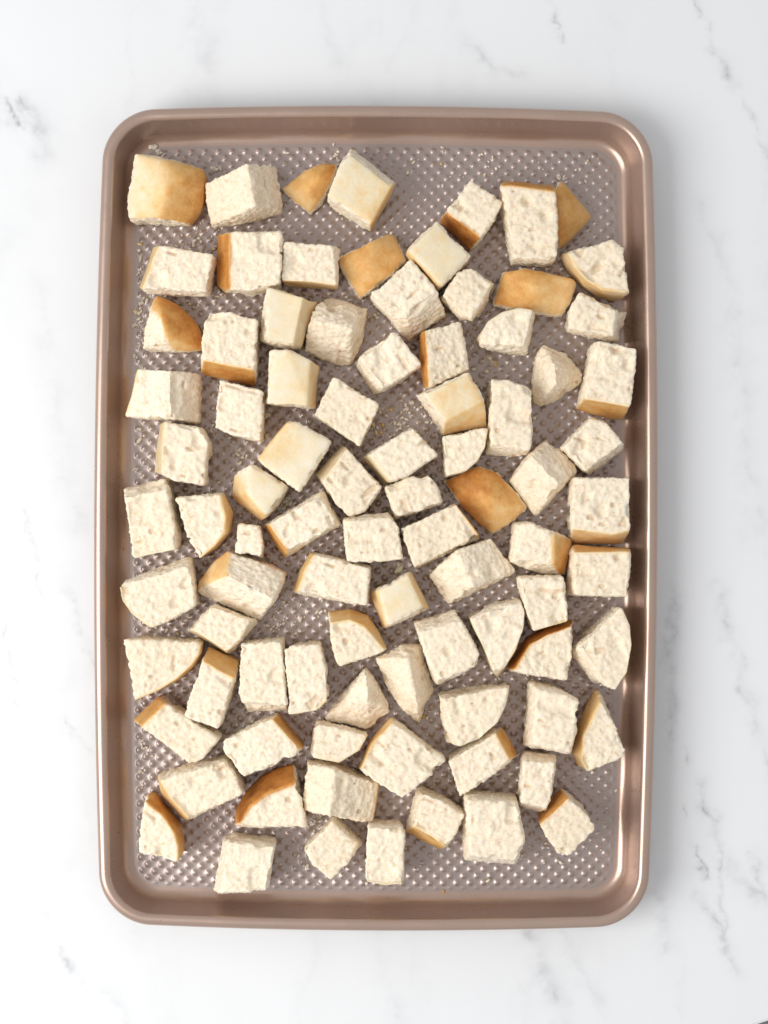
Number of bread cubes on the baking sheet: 88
